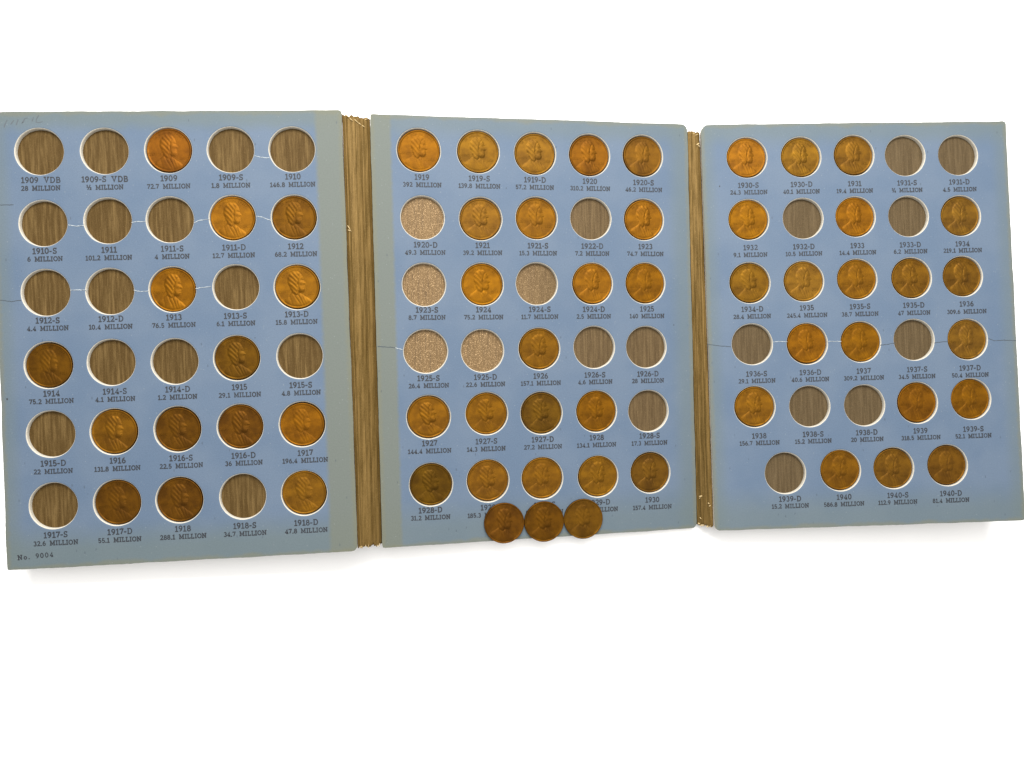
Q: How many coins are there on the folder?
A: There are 58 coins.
